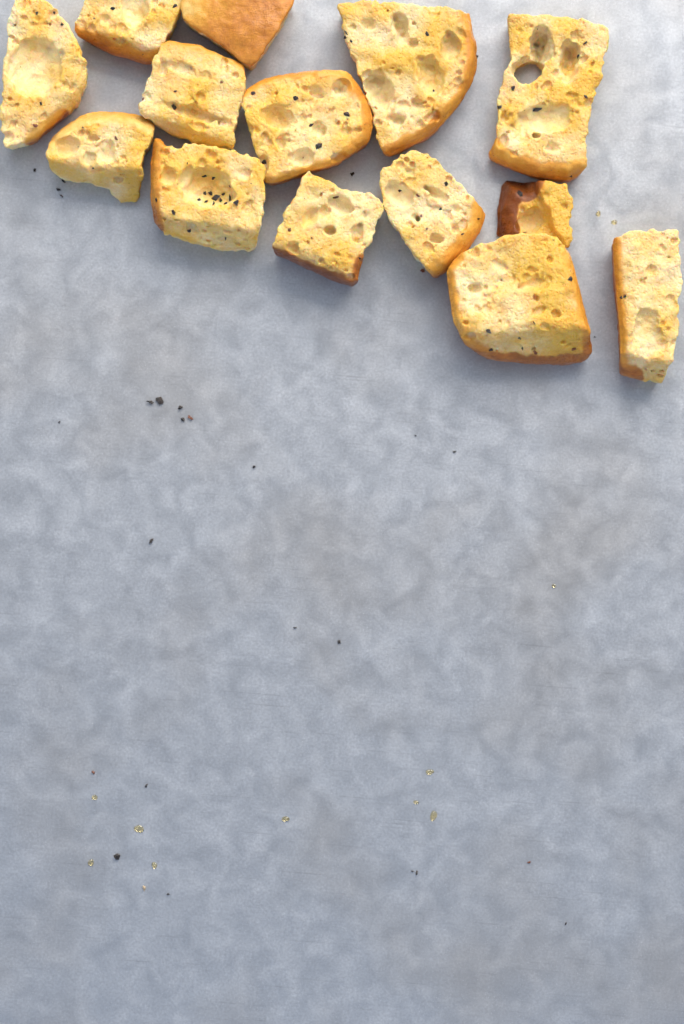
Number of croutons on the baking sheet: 14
